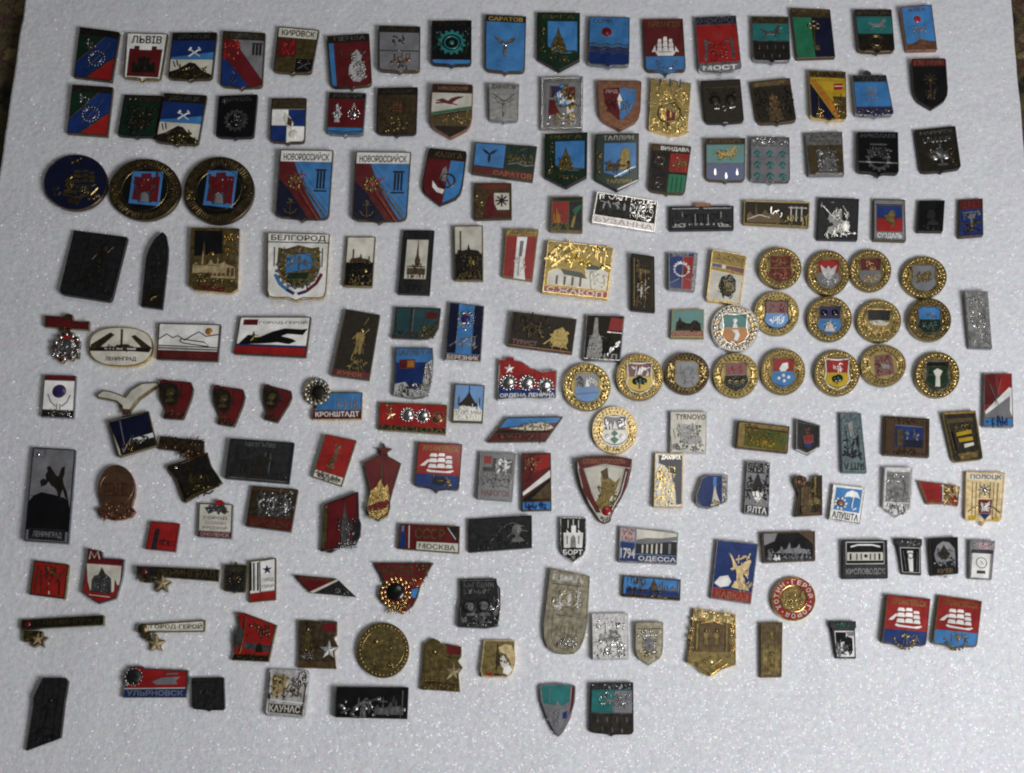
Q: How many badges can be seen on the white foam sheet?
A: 181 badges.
